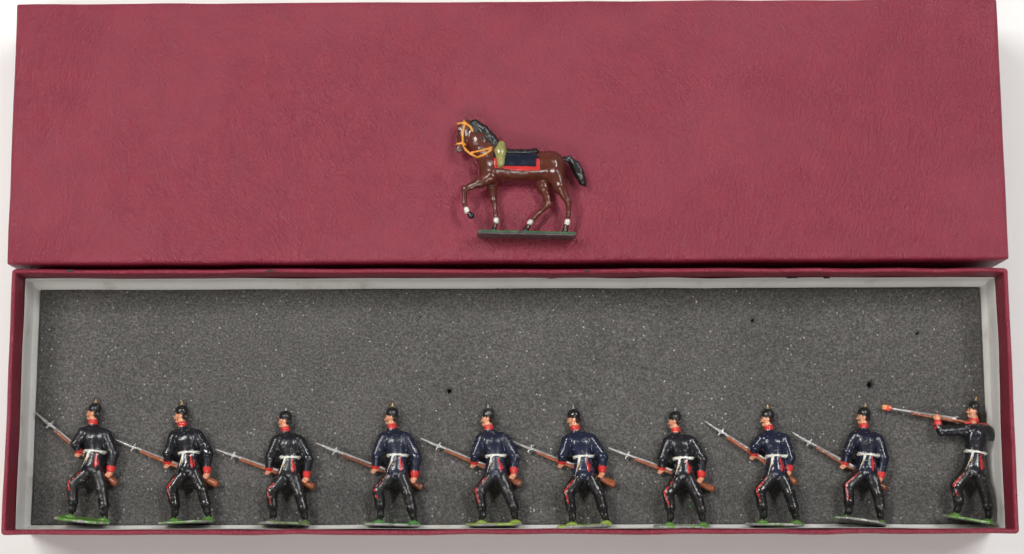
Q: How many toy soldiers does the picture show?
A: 10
